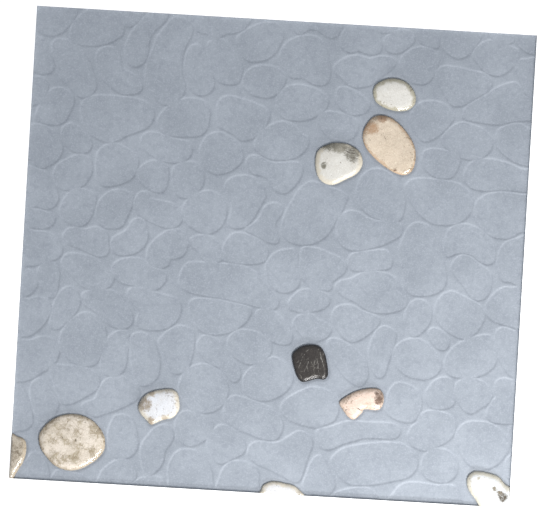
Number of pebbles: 10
